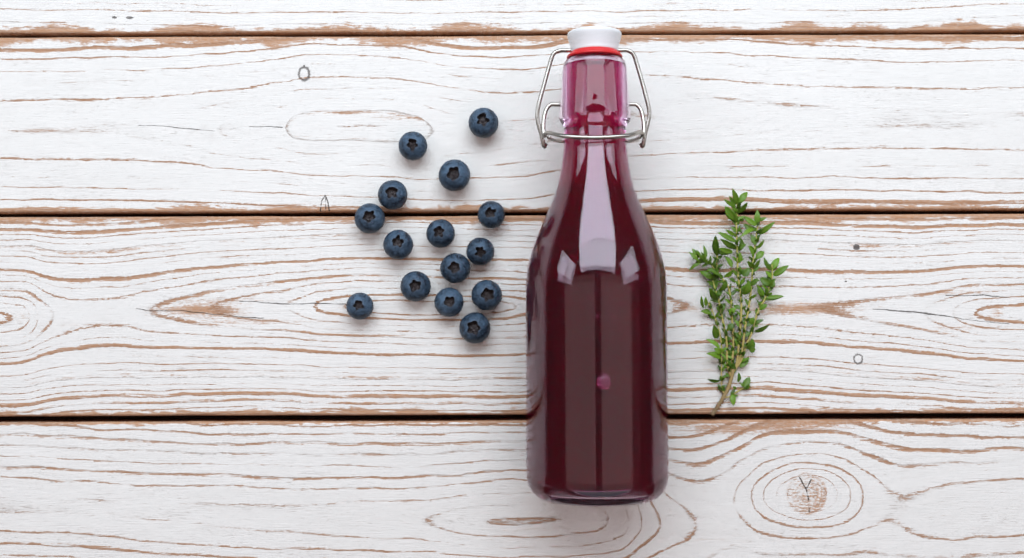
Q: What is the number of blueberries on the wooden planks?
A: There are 15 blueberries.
